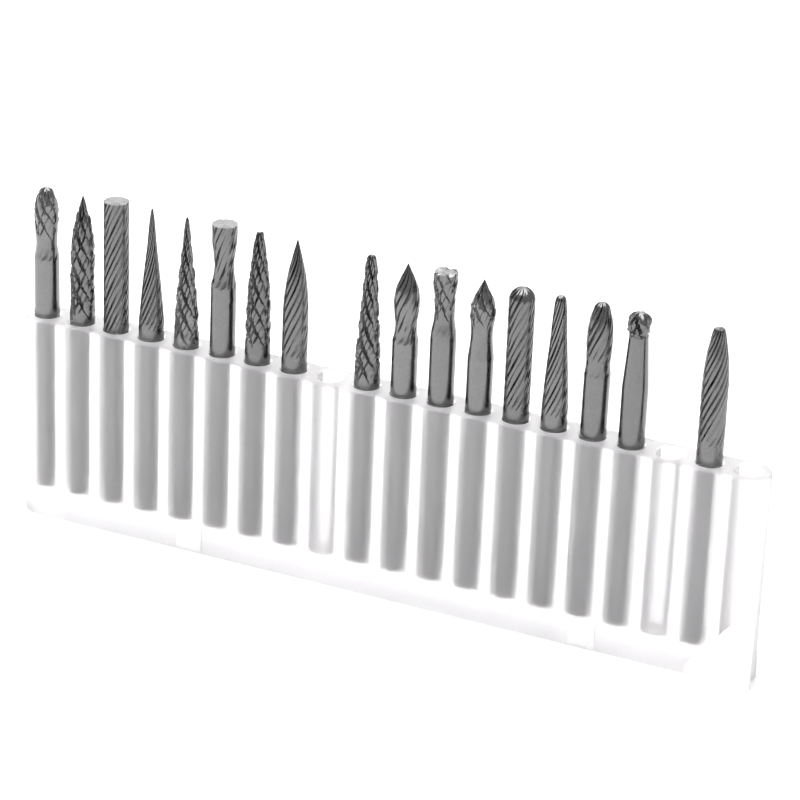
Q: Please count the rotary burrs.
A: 17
